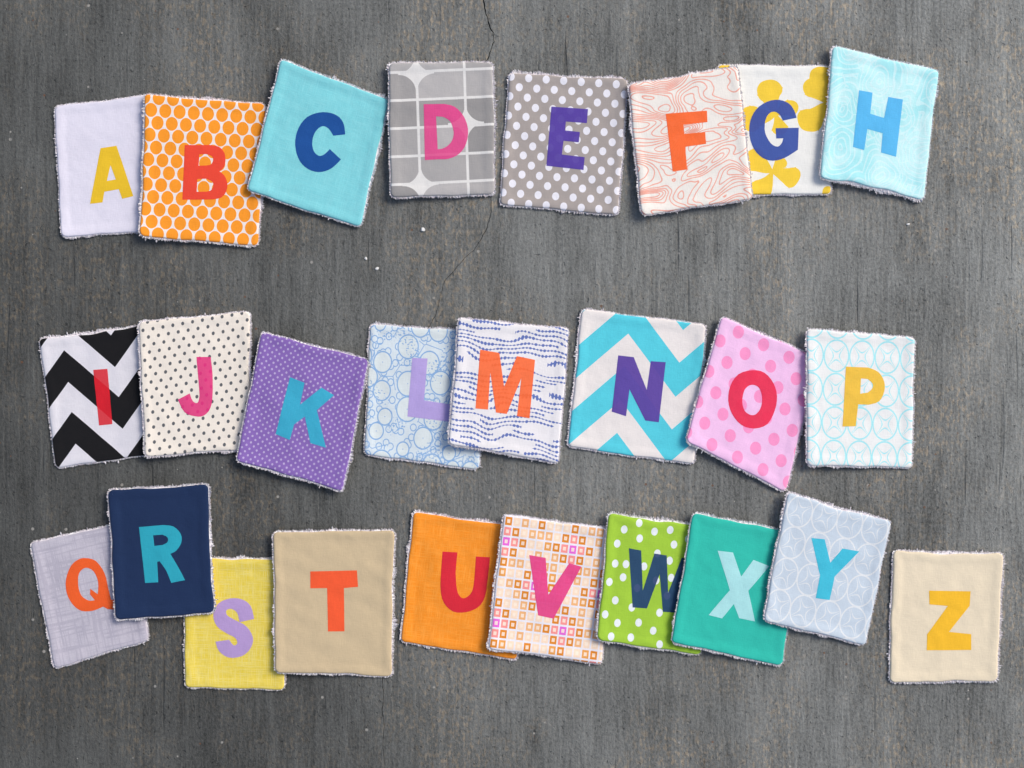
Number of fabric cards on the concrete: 26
